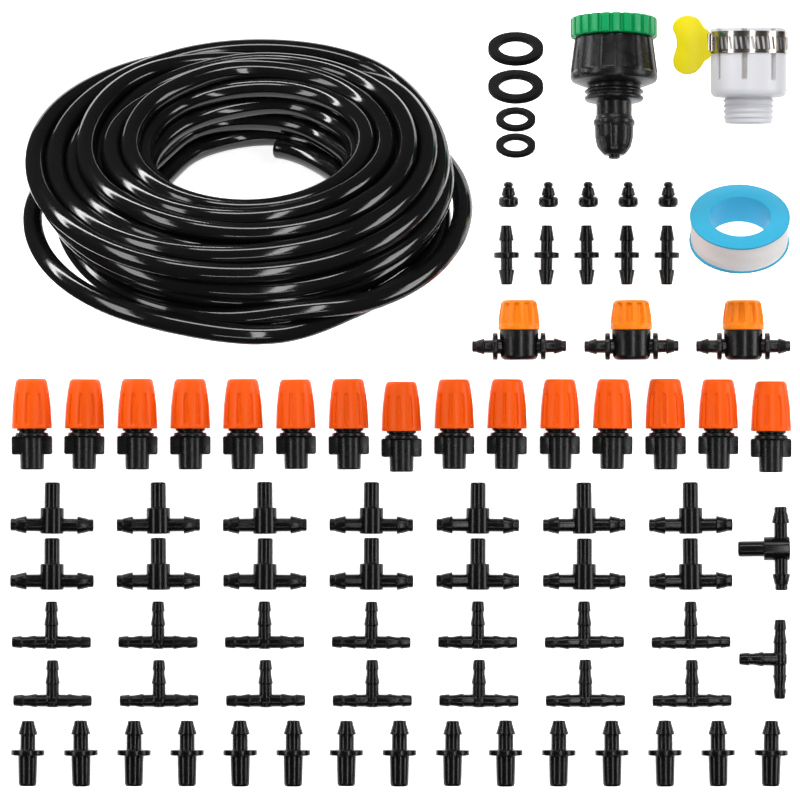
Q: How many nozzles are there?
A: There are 15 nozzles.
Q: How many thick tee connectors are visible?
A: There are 15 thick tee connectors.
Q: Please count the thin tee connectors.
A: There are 15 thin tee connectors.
